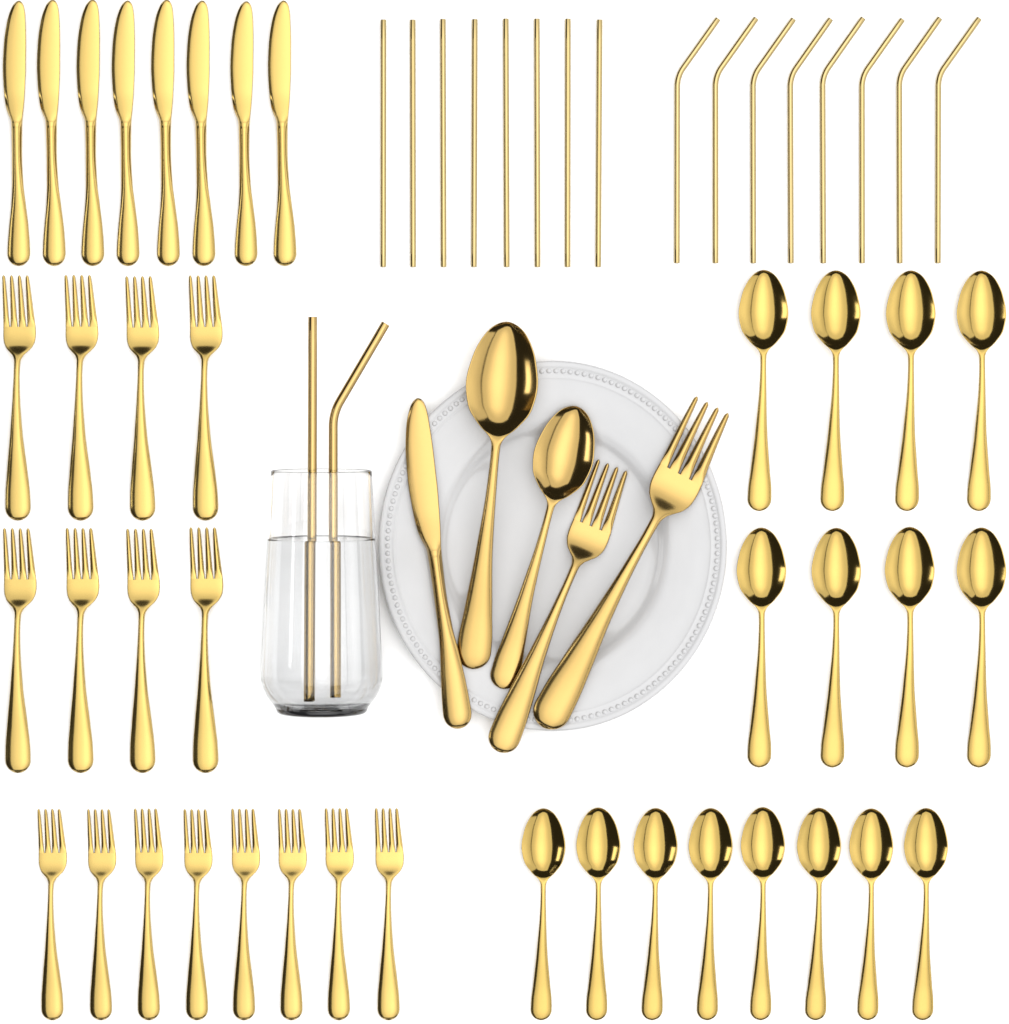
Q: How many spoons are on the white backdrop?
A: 18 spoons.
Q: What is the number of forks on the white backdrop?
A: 18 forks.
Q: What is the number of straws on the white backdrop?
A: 18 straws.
